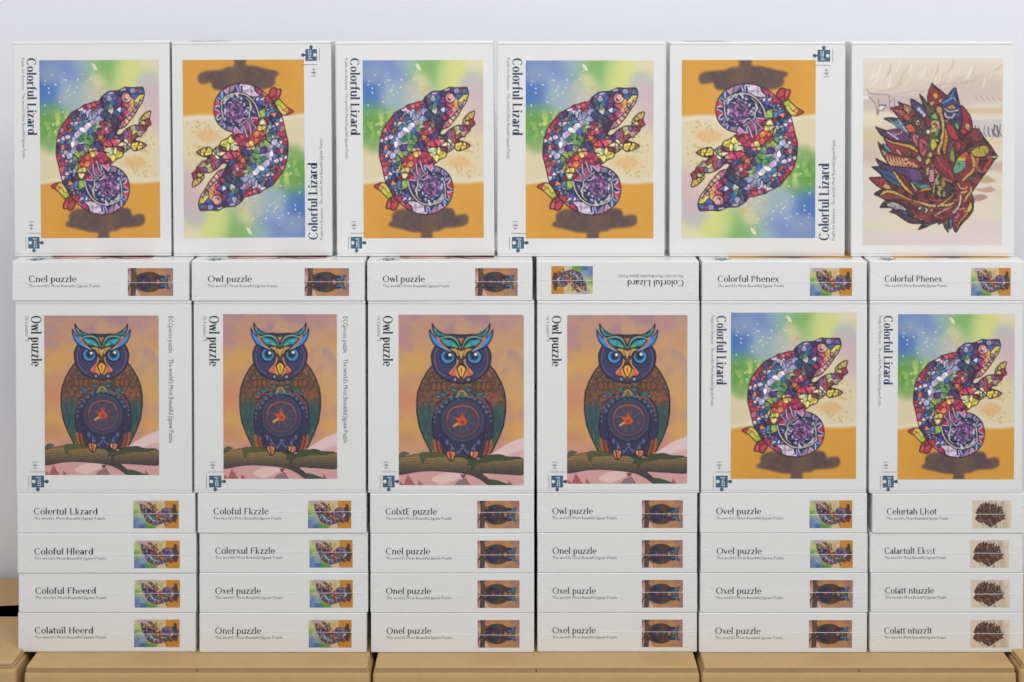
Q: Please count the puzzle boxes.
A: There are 42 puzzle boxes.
